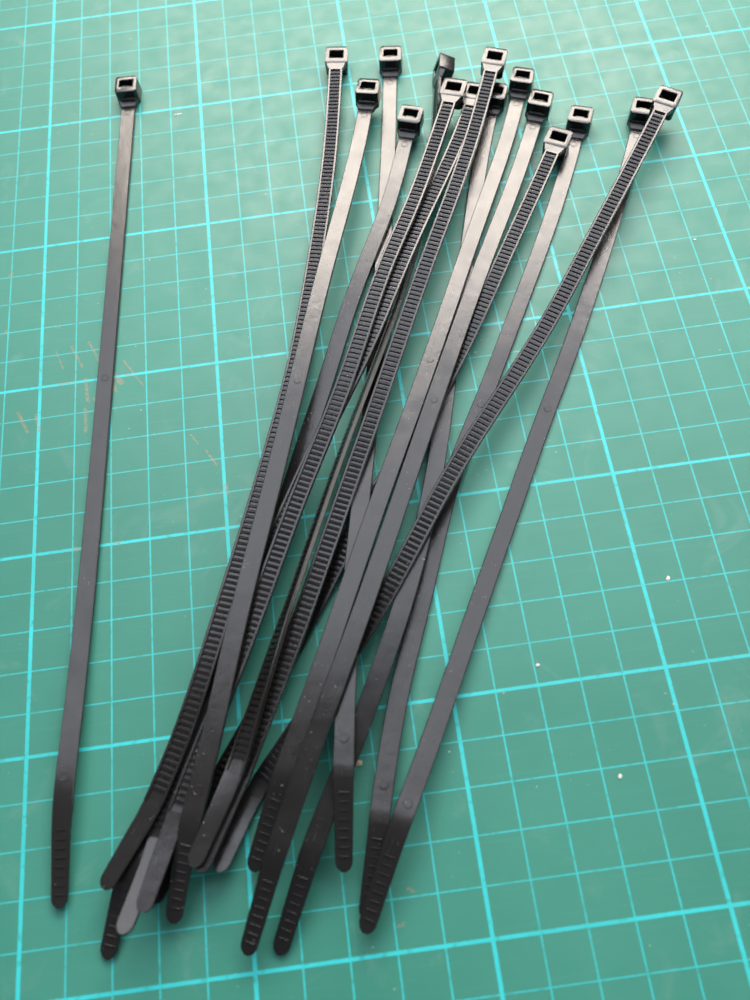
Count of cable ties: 16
